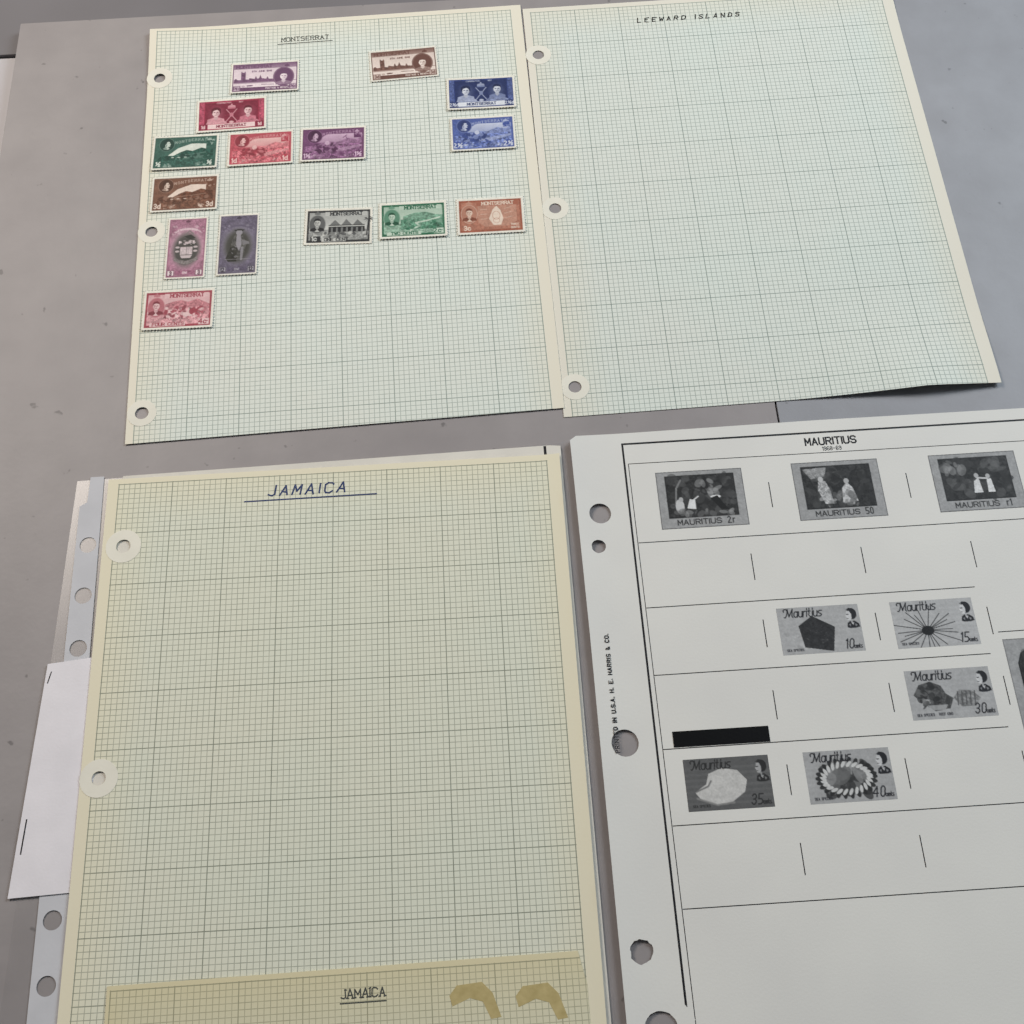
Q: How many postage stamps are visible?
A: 15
